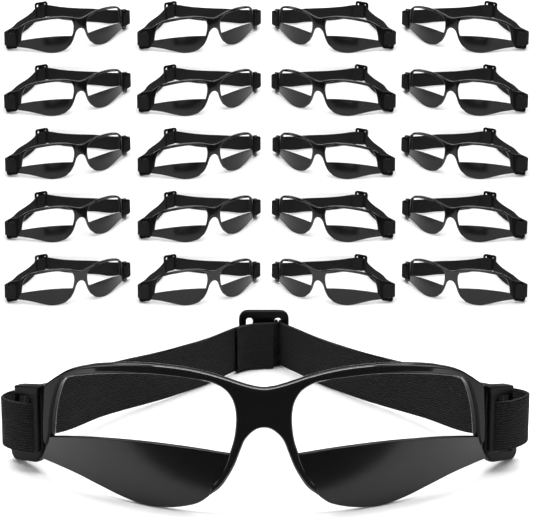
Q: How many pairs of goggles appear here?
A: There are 21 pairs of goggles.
